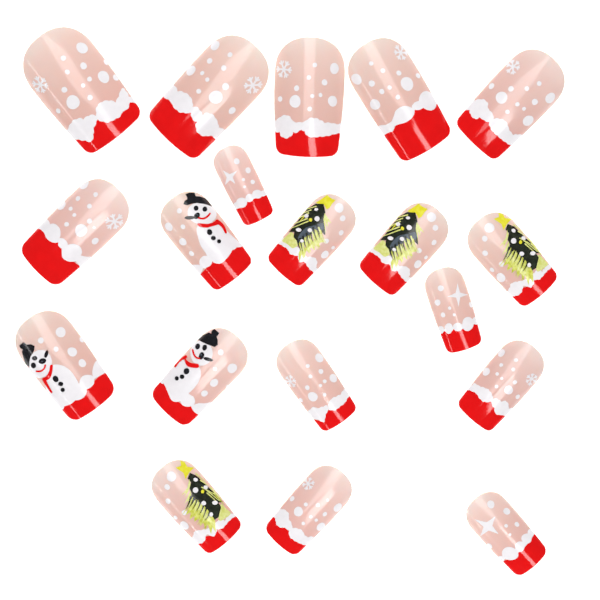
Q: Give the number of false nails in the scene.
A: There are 19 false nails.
